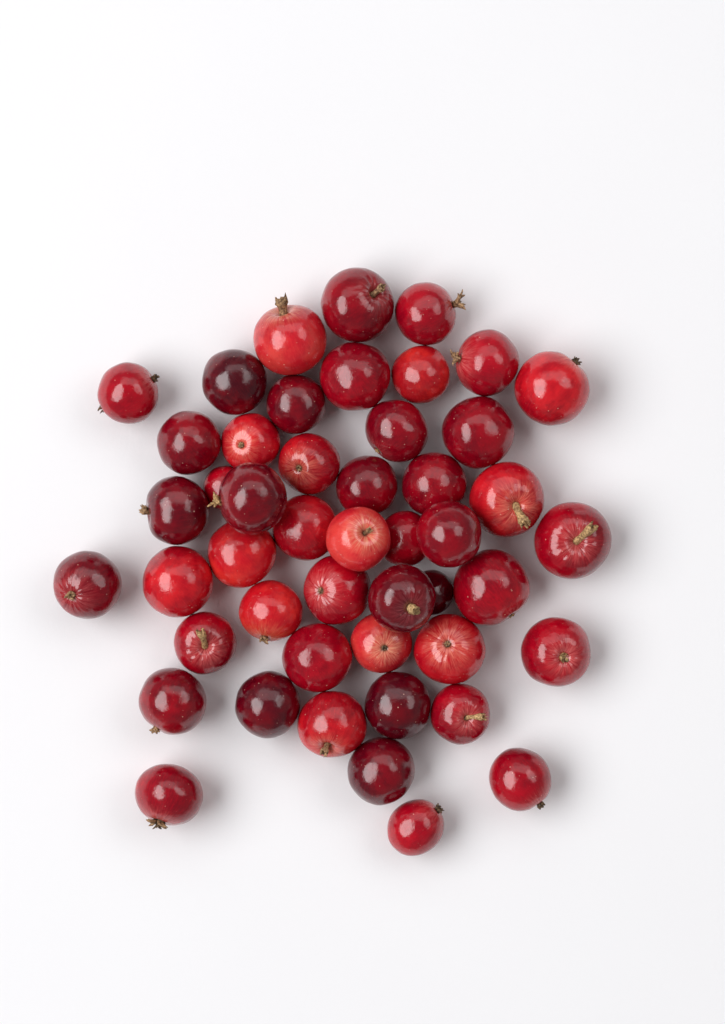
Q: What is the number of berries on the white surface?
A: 48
